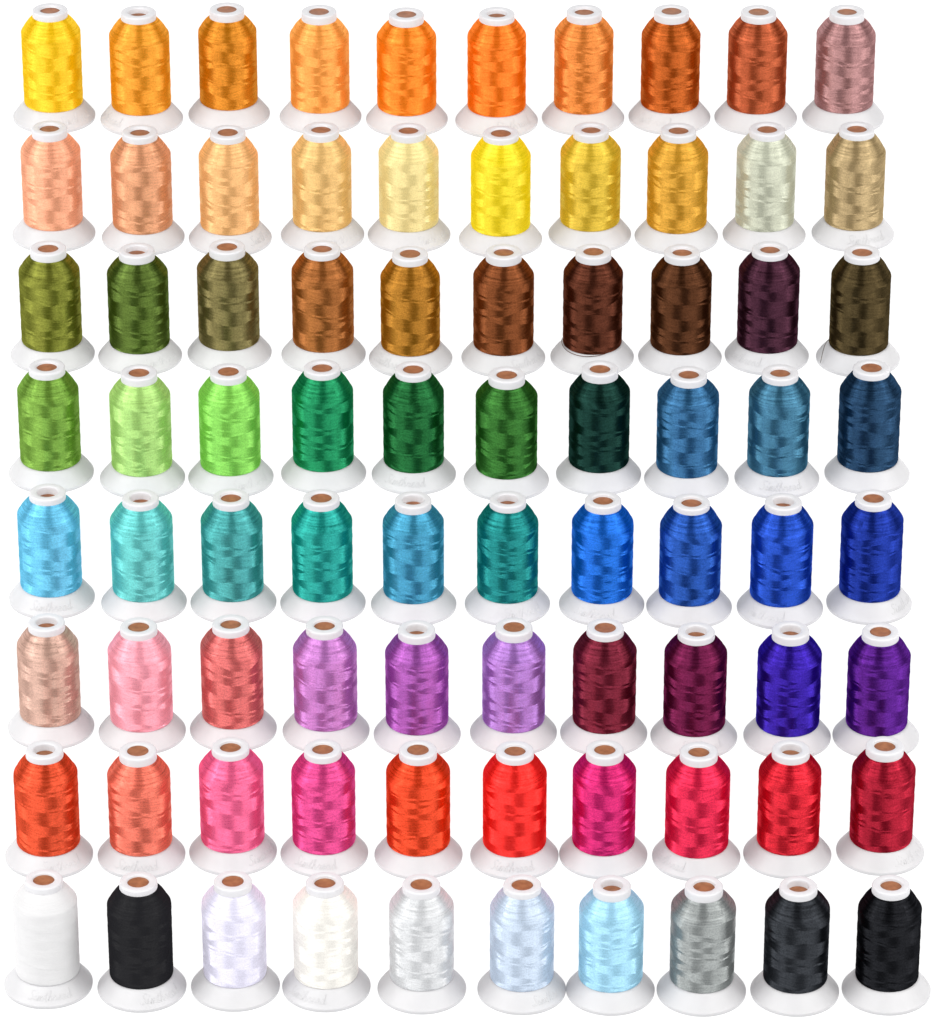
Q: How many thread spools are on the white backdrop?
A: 80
